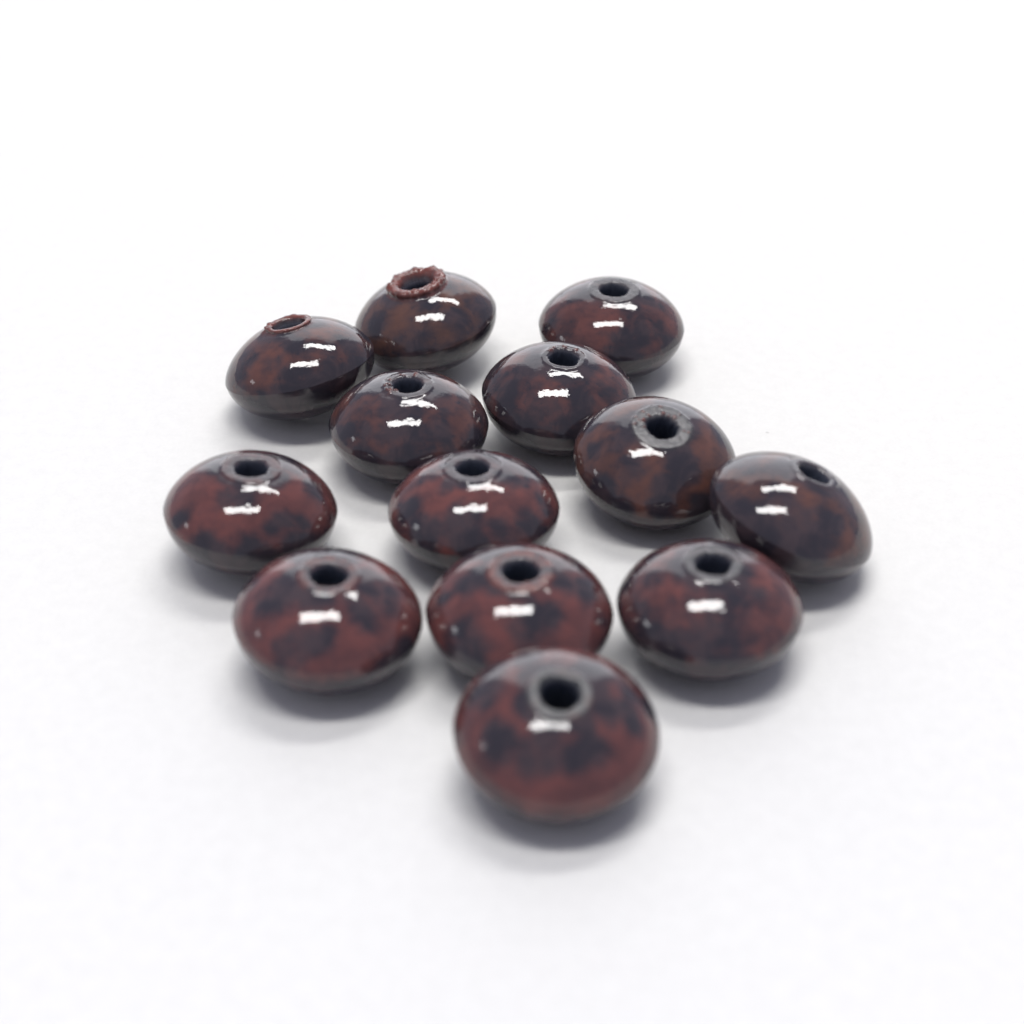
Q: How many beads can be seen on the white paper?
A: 13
